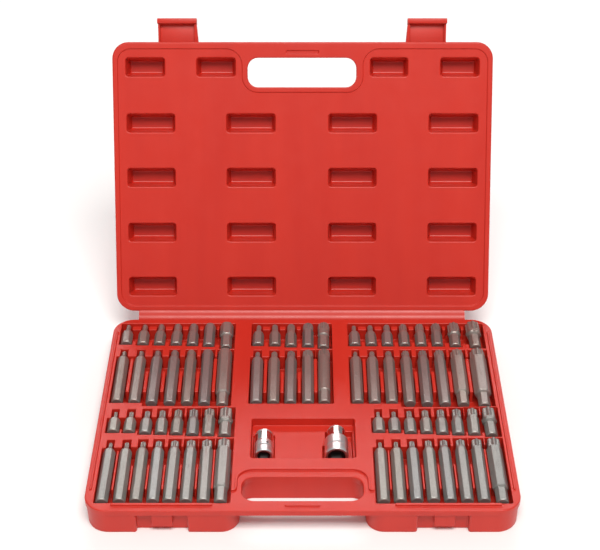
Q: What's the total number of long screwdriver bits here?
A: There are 36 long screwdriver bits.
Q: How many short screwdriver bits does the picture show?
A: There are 36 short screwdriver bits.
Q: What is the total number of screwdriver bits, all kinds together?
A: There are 72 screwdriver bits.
